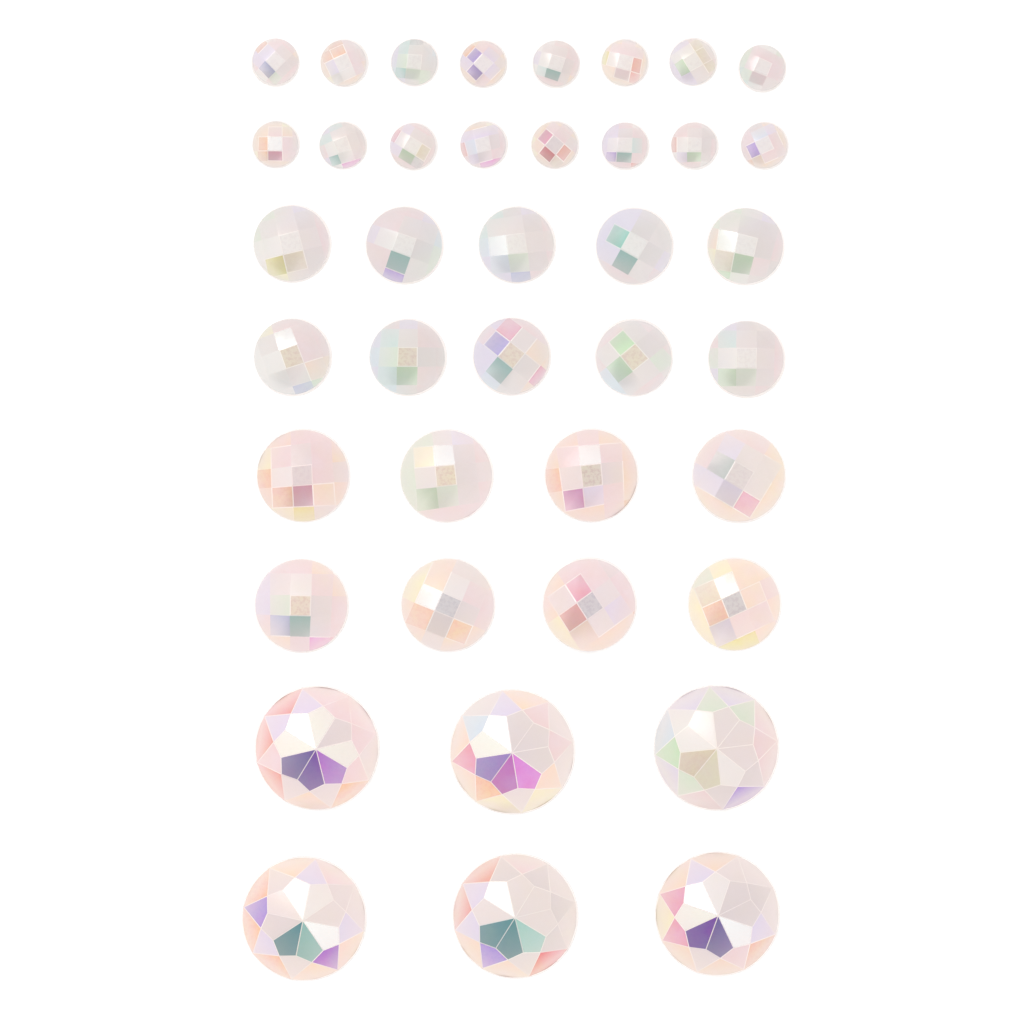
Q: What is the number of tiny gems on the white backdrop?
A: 16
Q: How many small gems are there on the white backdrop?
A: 10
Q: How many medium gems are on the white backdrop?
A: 8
